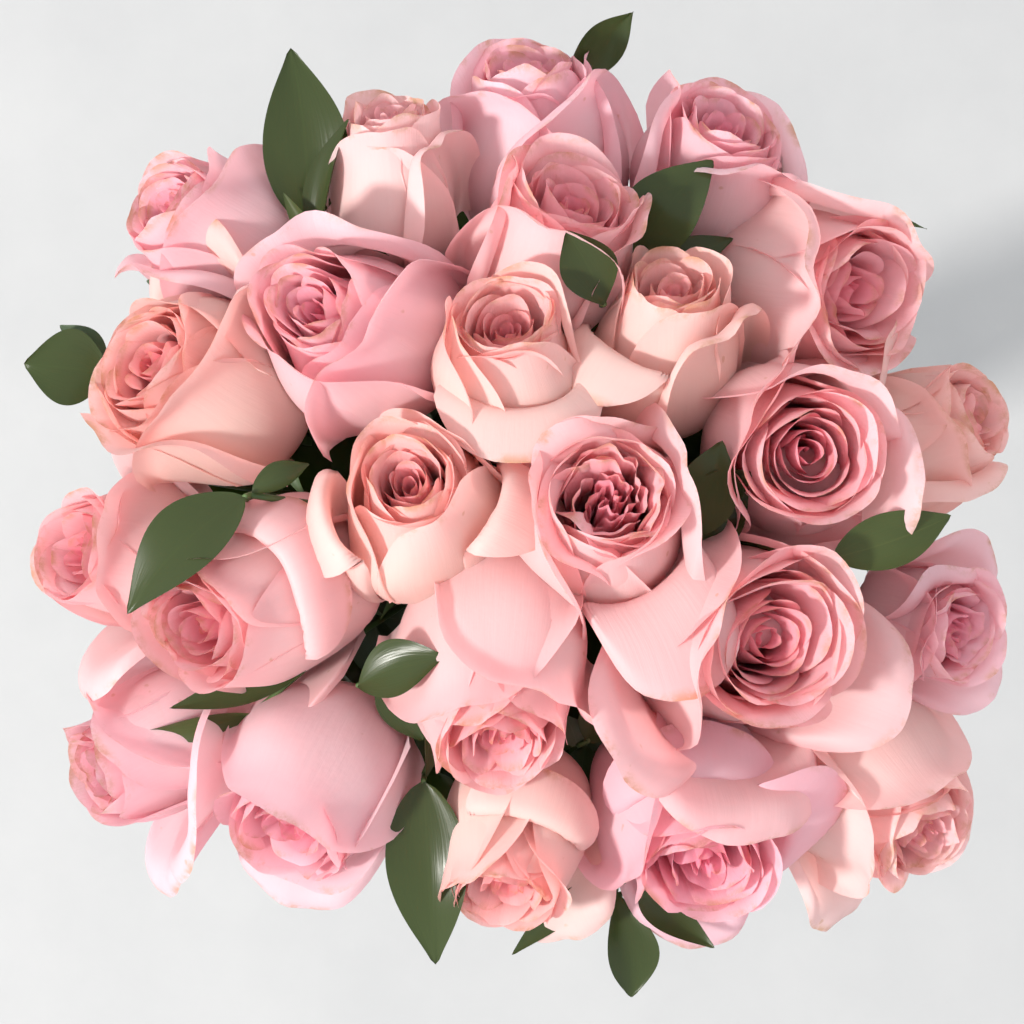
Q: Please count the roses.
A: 24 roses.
